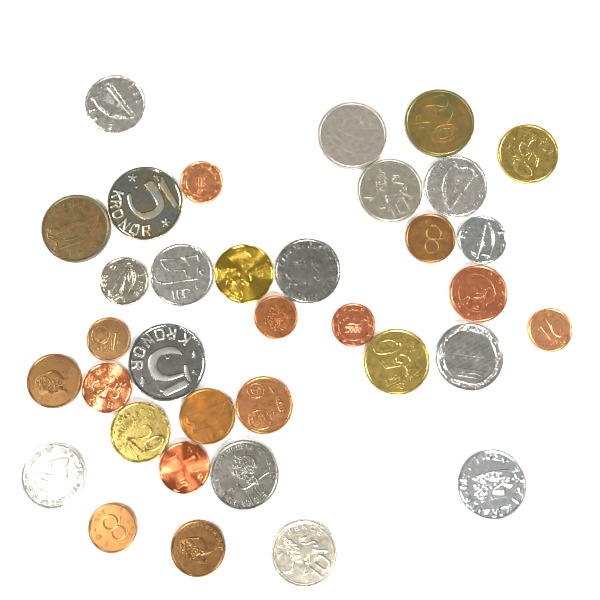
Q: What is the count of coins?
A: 35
